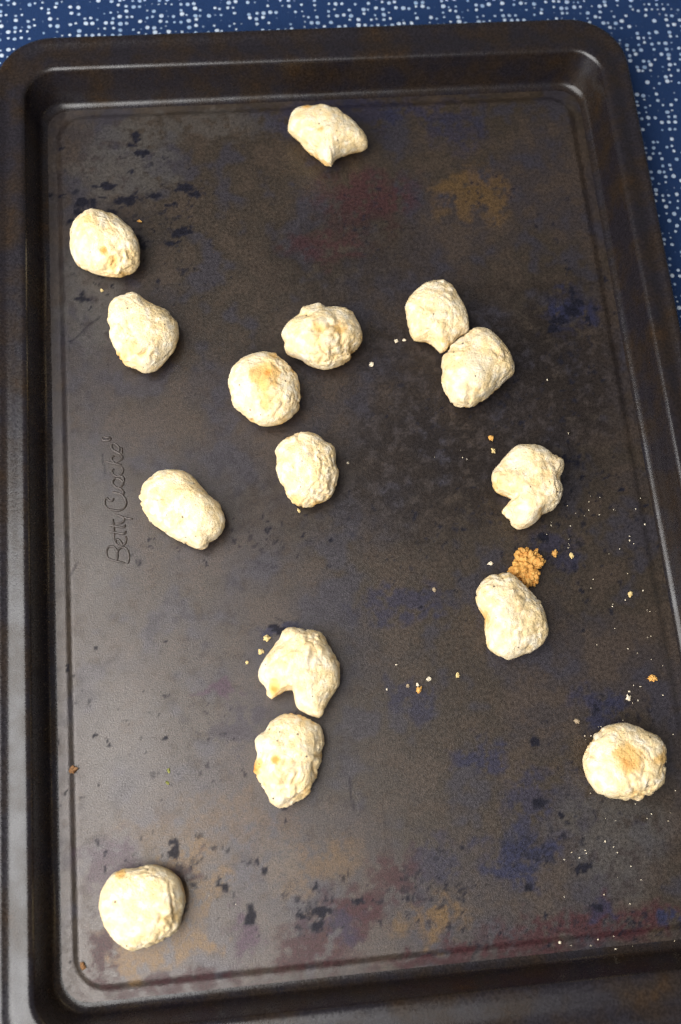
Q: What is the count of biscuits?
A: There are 15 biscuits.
